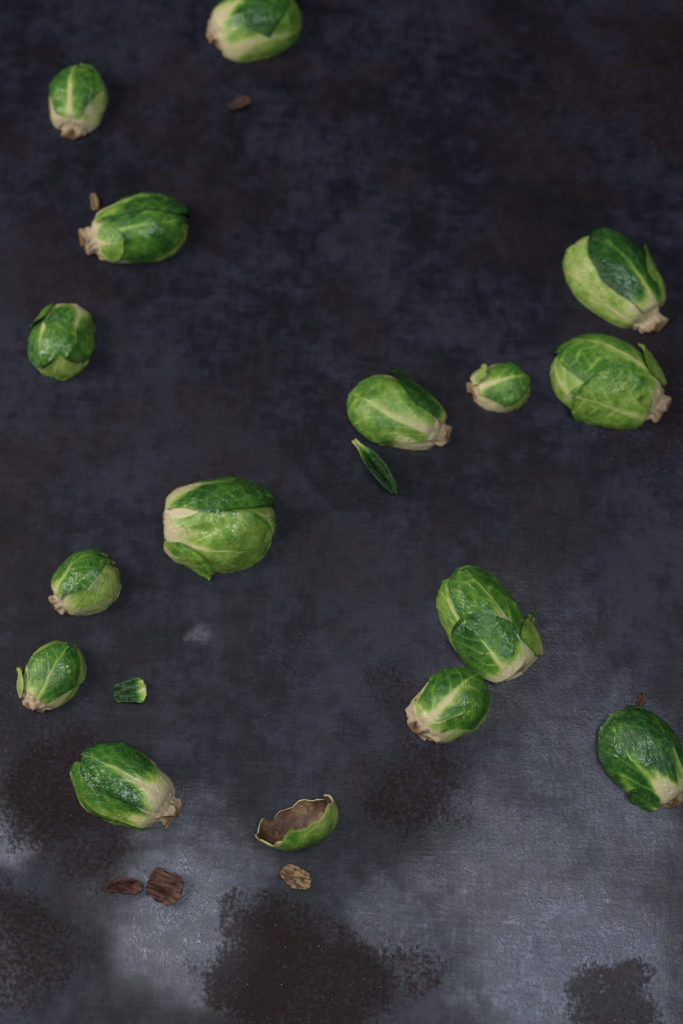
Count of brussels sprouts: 15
